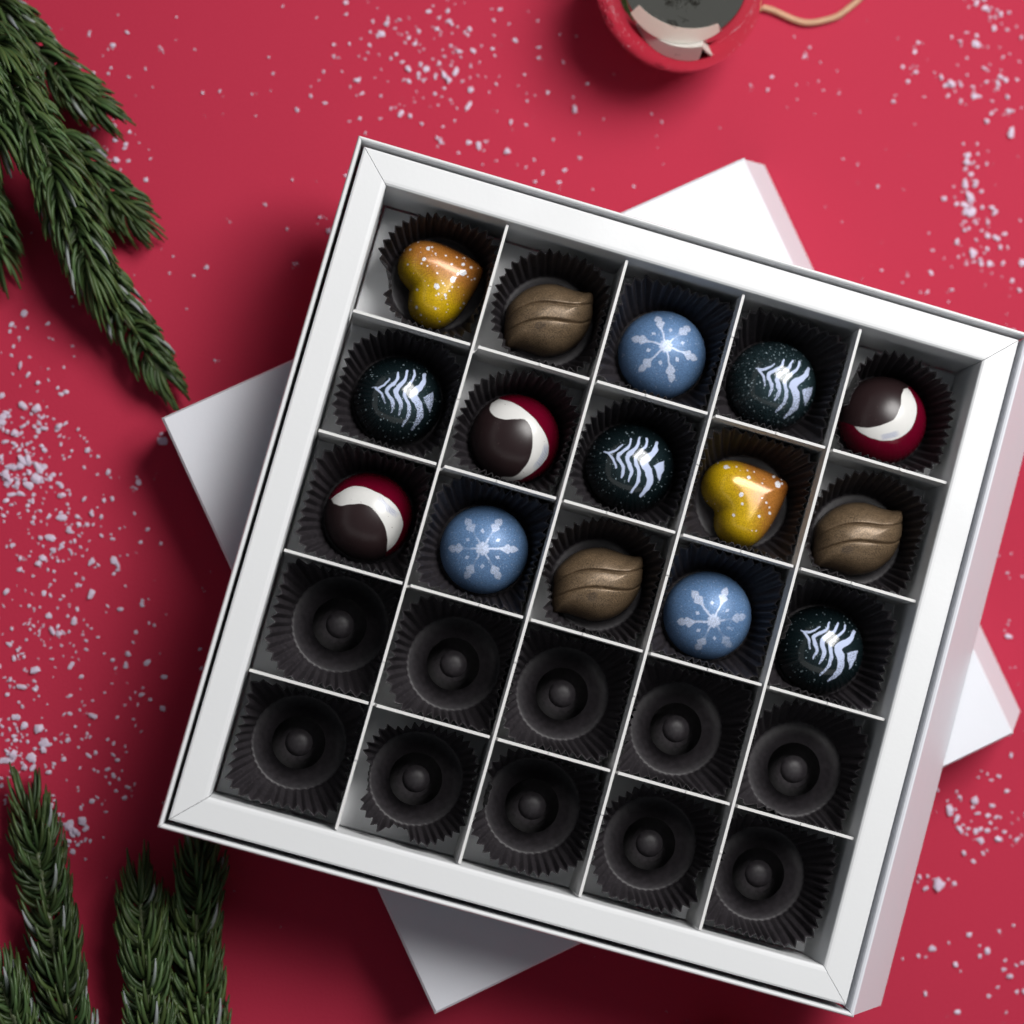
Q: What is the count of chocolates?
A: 15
